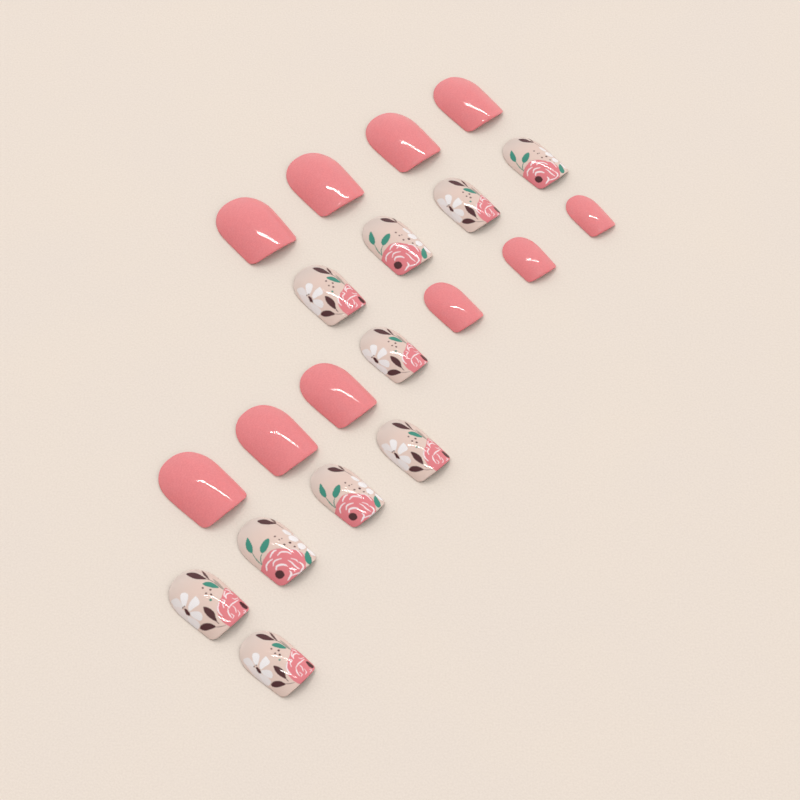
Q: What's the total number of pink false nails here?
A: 10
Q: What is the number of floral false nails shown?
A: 10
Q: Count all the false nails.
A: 20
